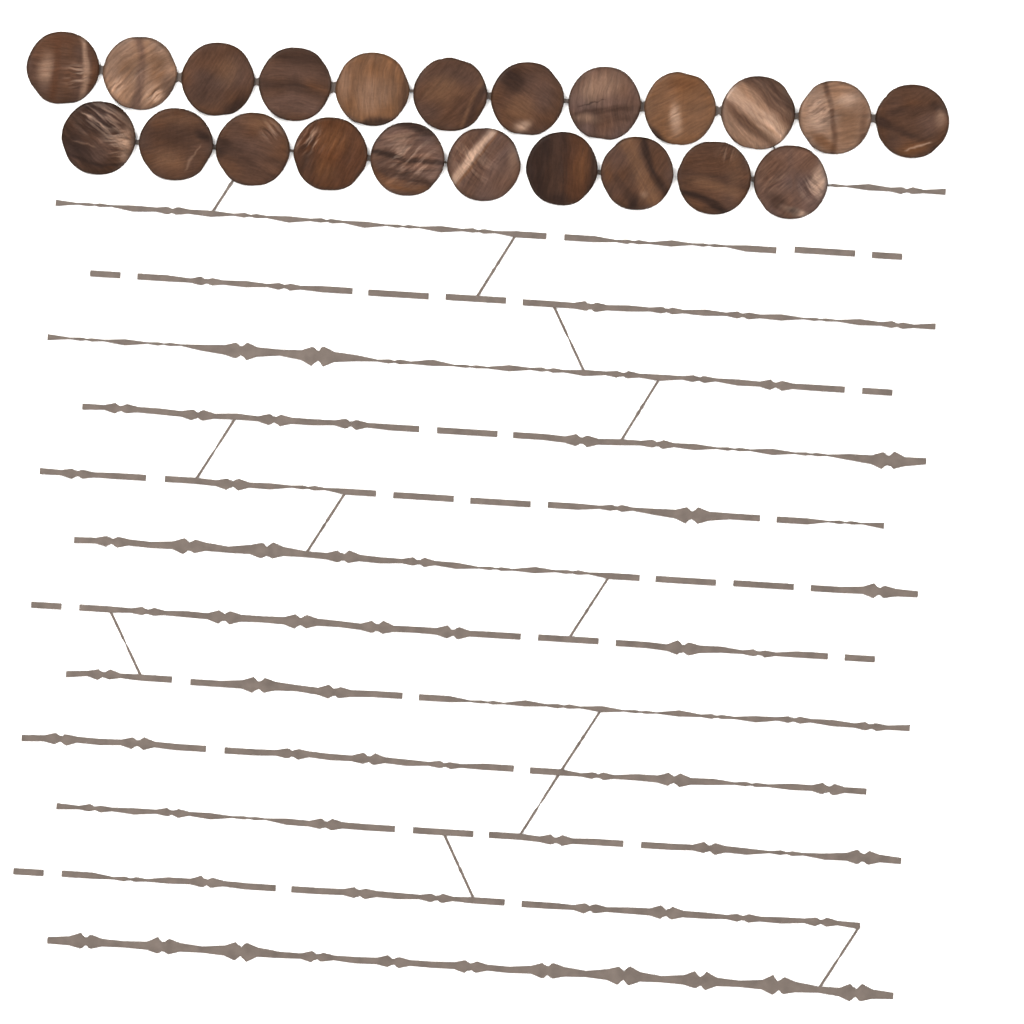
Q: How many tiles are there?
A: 22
